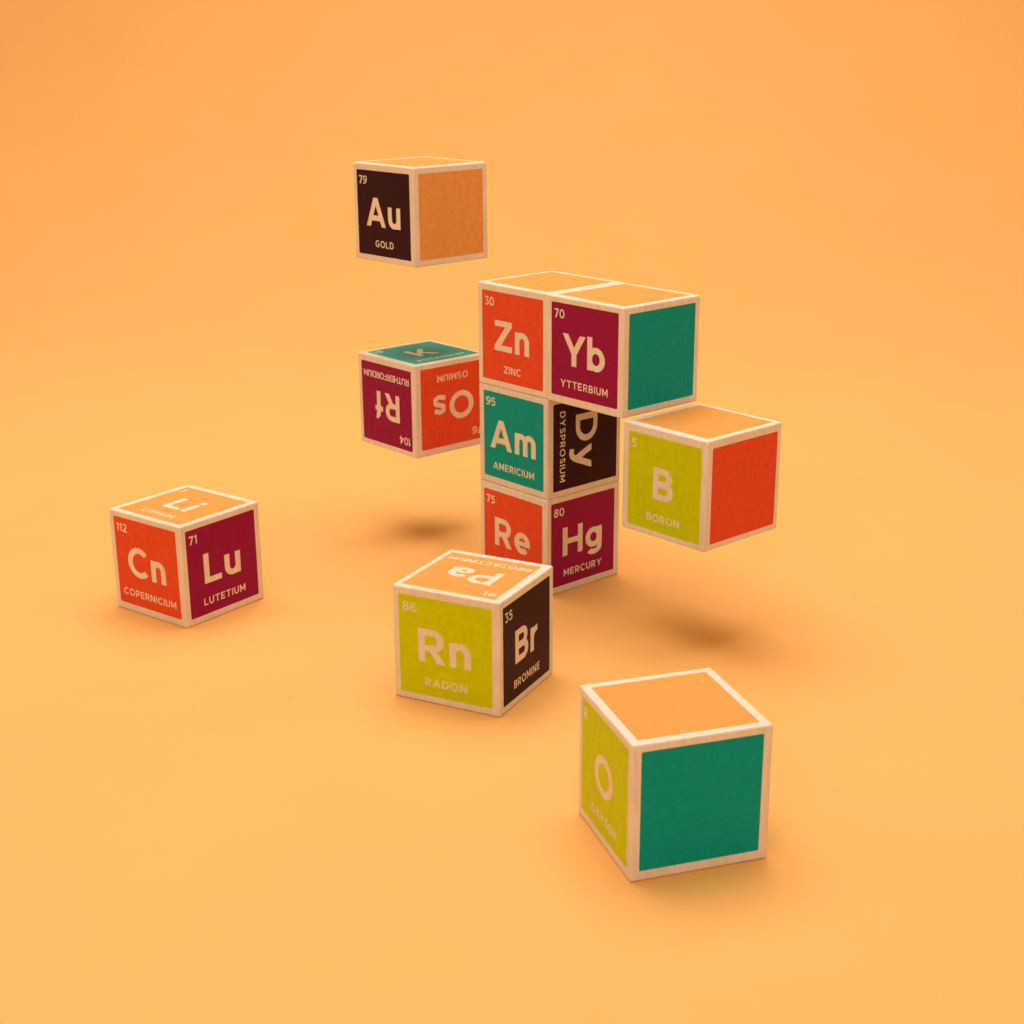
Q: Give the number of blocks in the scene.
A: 10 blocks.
